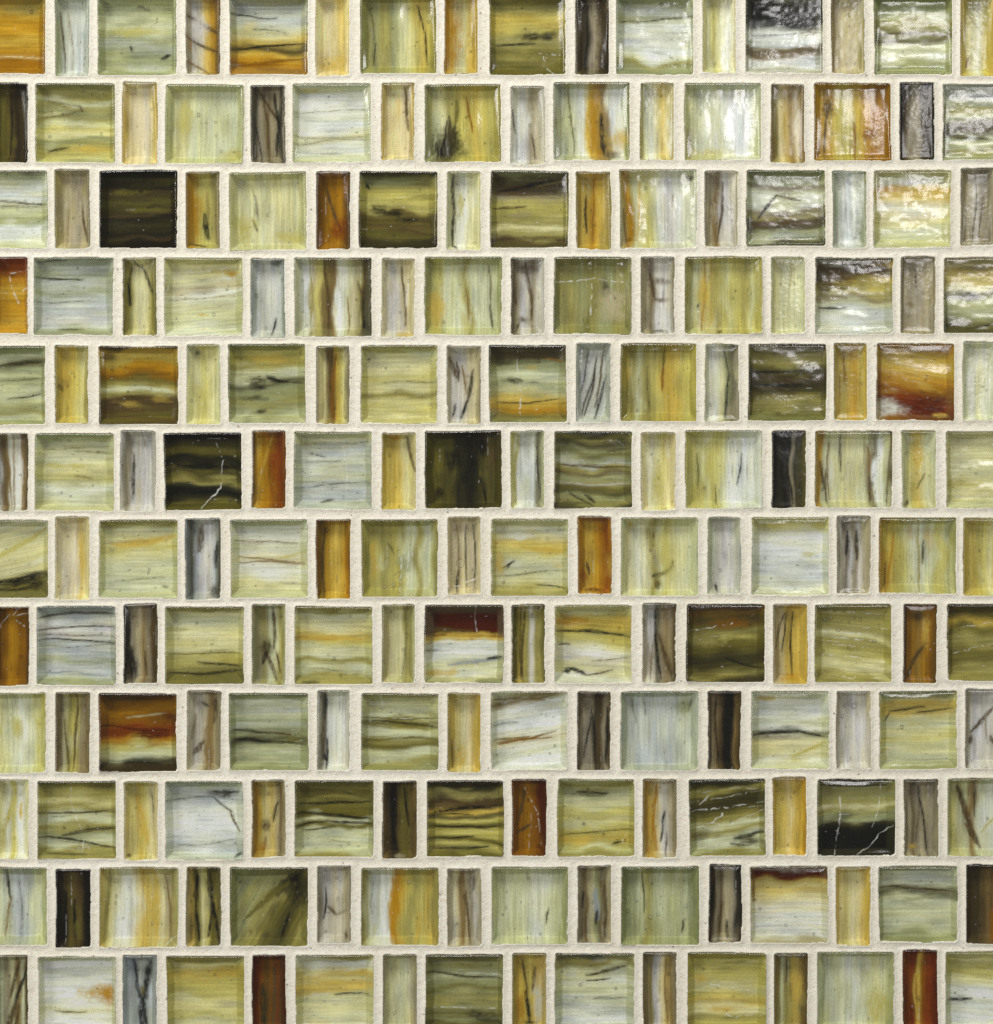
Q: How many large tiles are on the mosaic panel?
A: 96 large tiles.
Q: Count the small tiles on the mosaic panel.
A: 96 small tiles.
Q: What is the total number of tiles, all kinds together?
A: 192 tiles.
